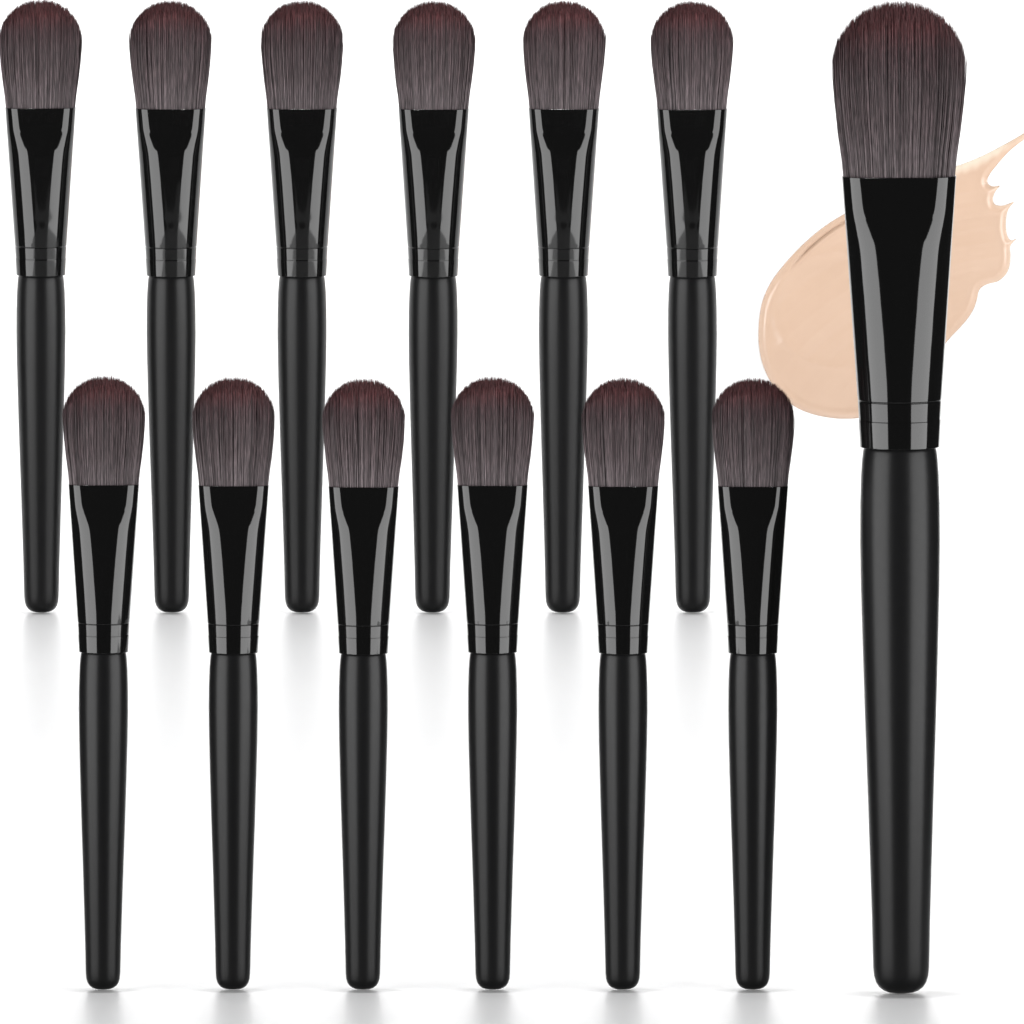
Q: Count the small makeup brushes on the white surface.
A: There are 12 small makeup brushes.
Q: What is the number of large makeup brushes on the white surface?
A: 1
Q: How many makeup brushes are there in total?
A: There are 13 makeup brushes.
